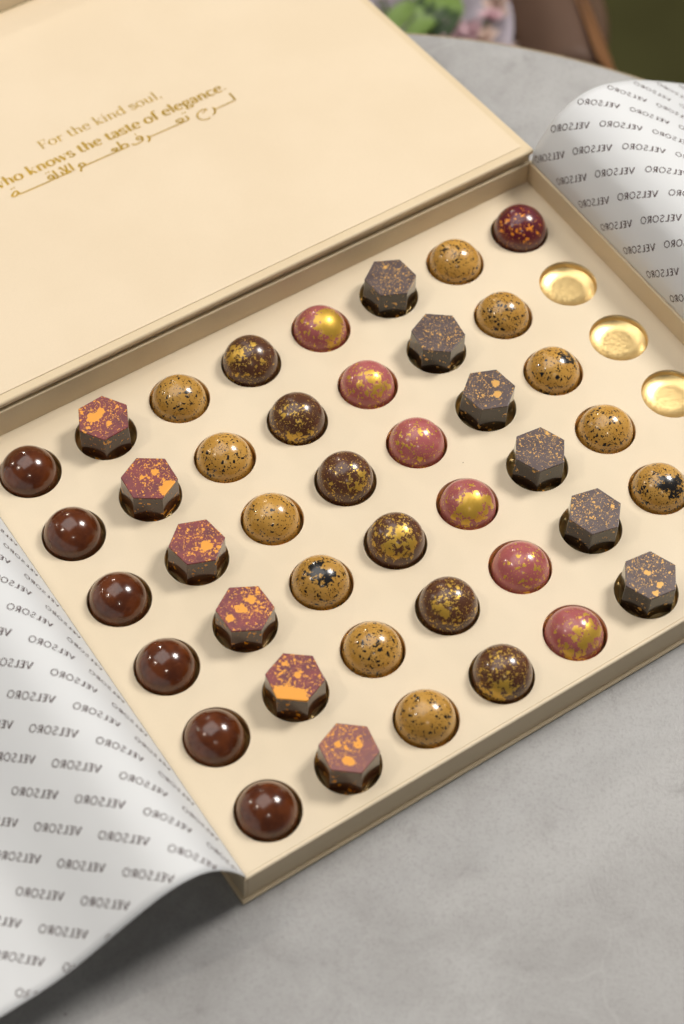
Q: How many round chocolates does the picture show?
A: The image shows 30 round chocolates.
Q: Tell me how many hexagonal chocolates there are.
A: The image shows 12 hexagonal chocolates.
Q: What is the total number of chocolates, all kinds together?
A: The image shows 42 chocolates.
